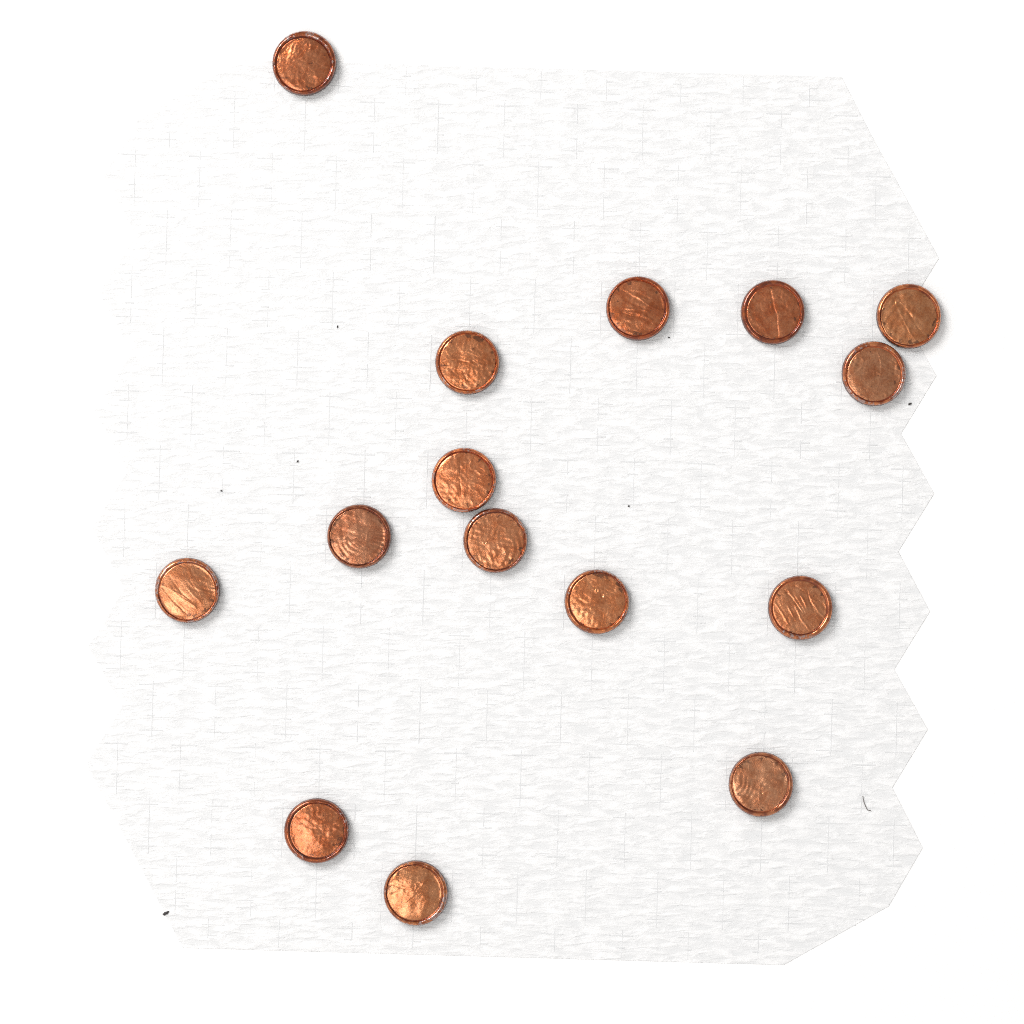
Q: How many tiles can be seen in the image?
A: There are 15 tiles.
